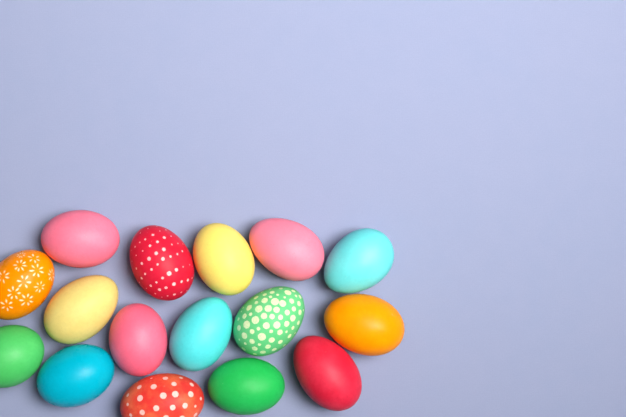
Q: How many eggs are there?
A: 16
